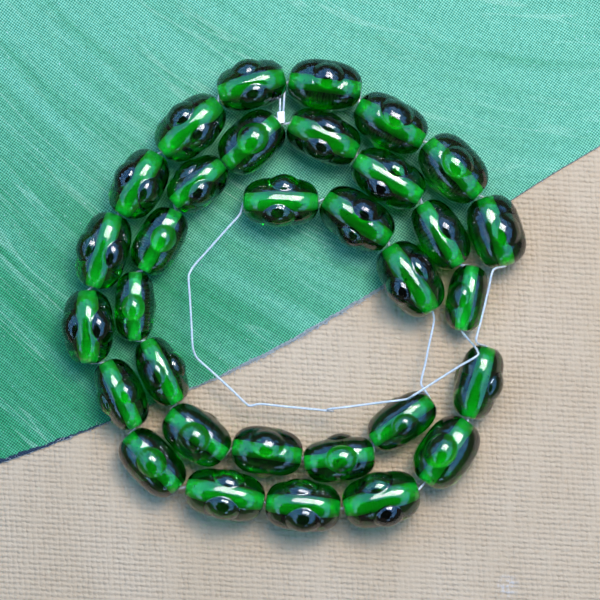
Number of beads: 32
